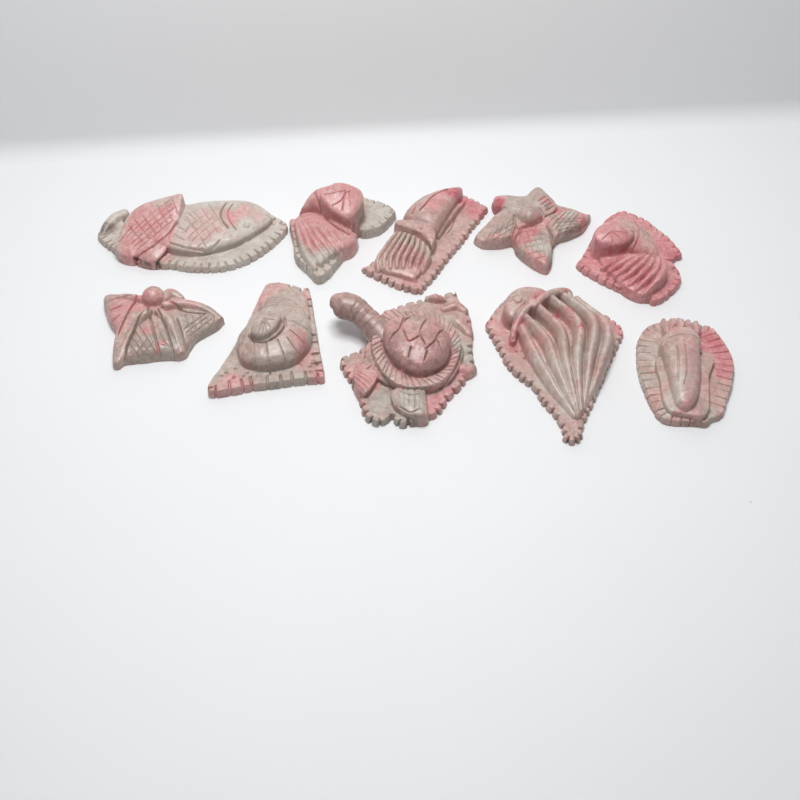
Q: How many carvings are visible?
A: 10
